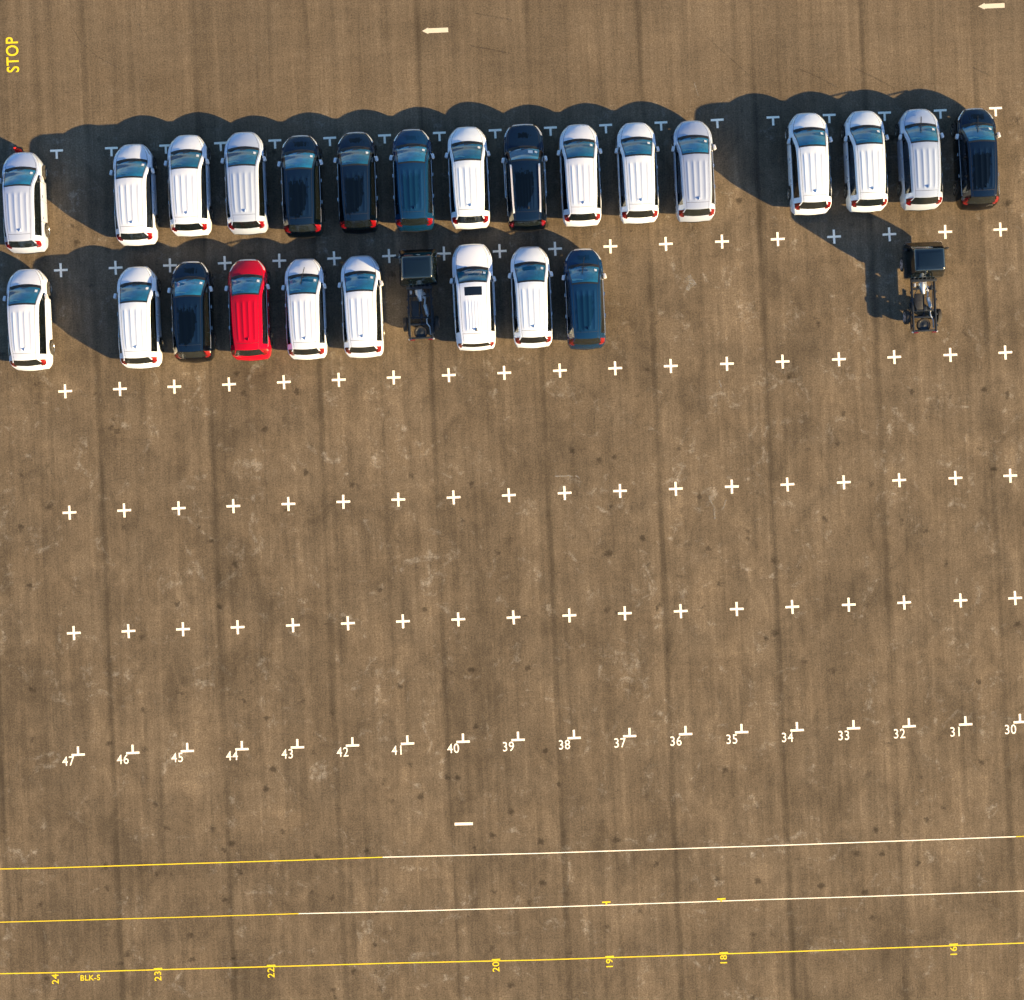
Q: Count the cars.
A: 25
